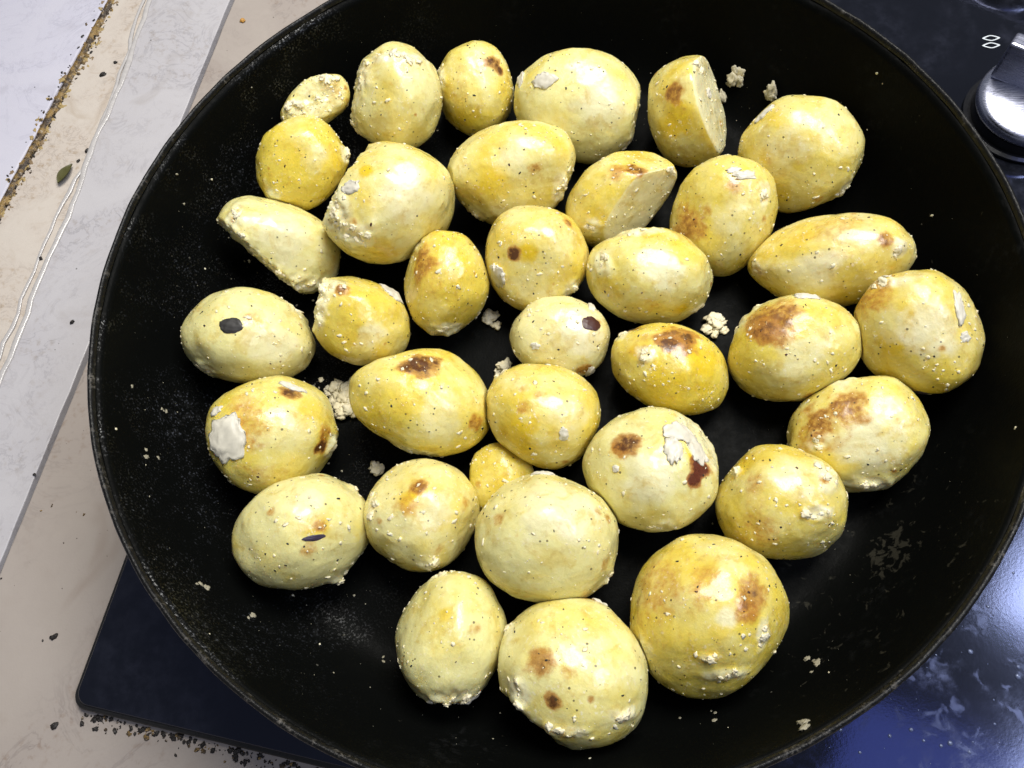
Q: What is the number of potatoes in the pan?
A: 35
